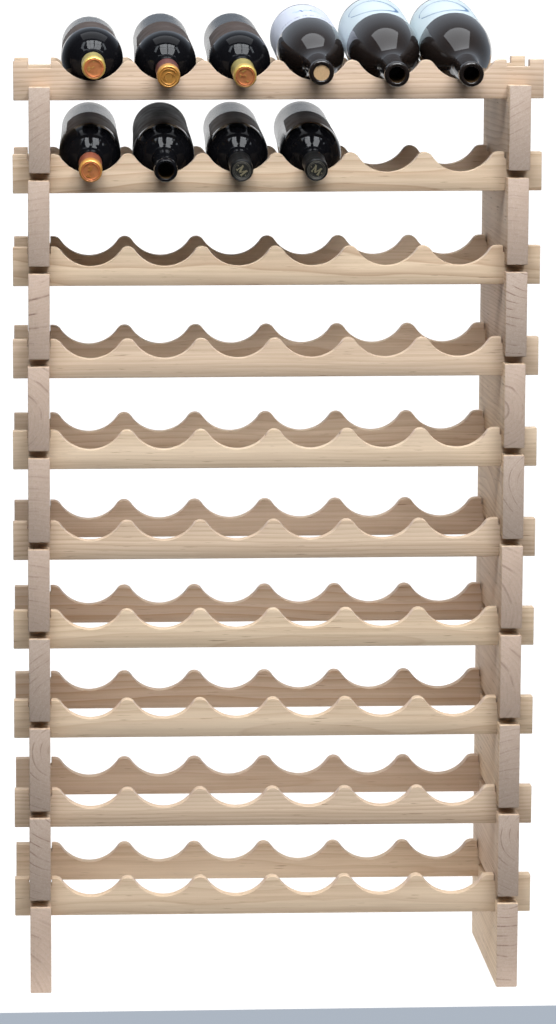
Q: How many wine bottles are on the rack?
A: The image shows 10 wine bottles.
